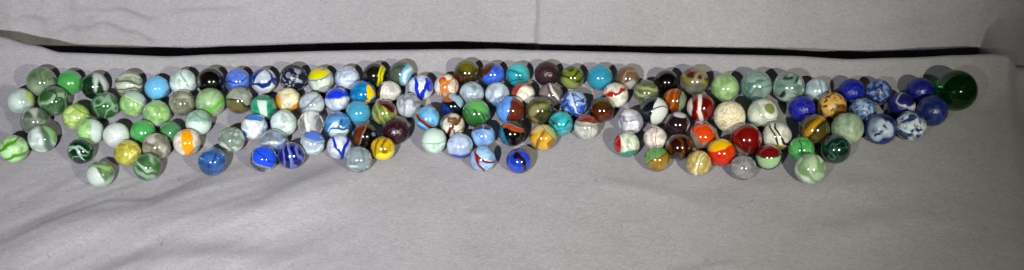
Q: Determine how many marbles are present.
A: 133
